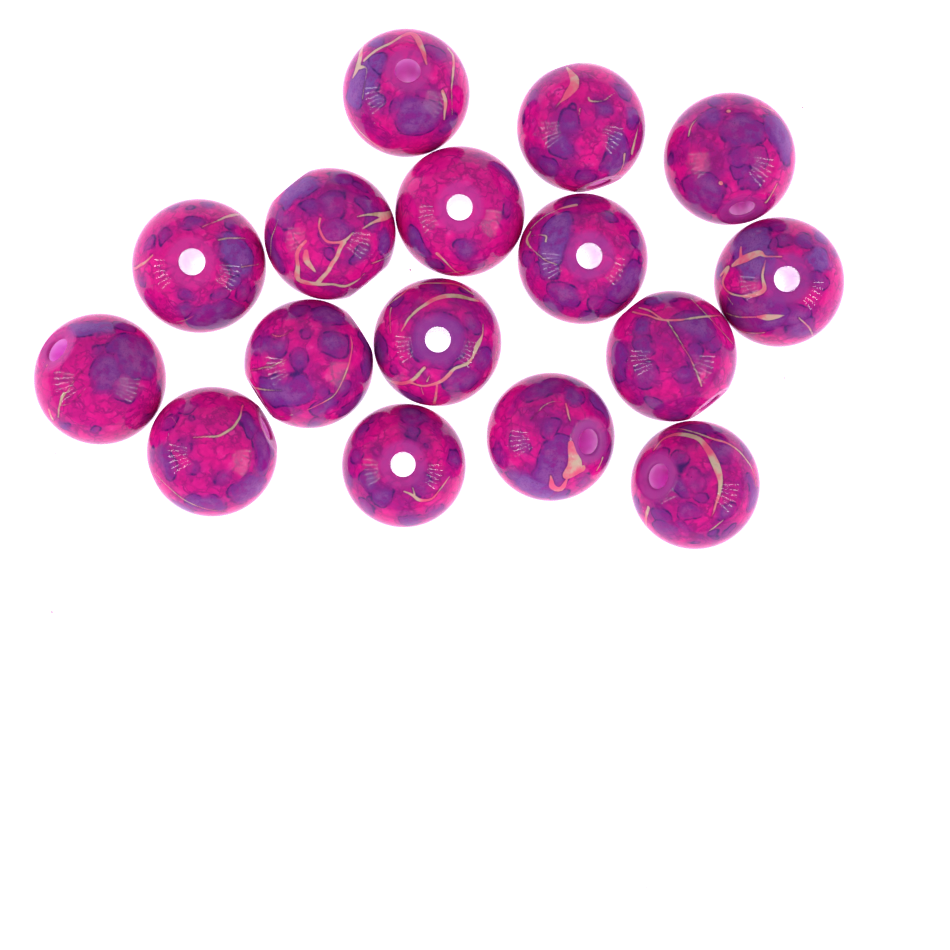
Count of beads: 16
